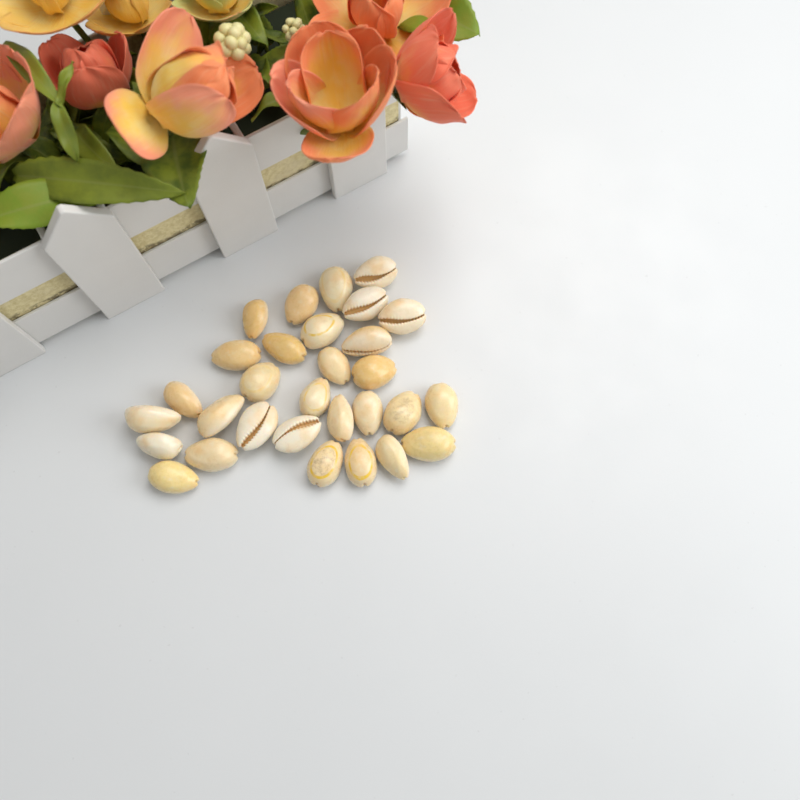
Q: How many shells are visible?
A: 30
